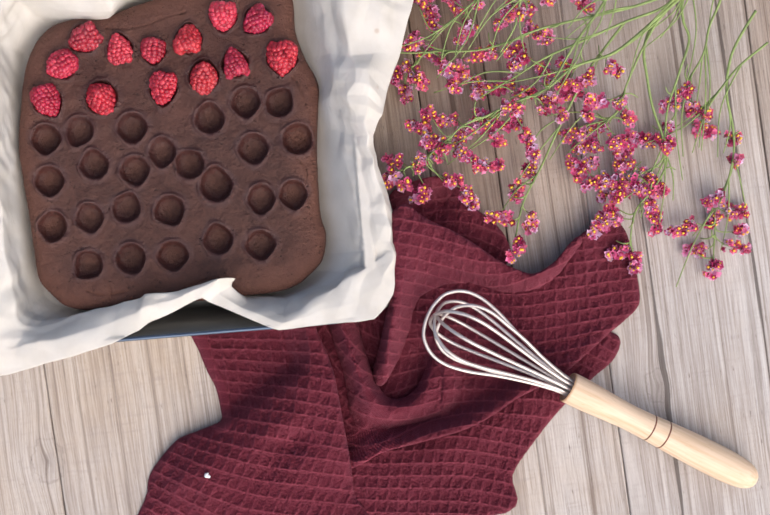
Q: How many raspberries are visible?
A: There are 13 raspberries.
